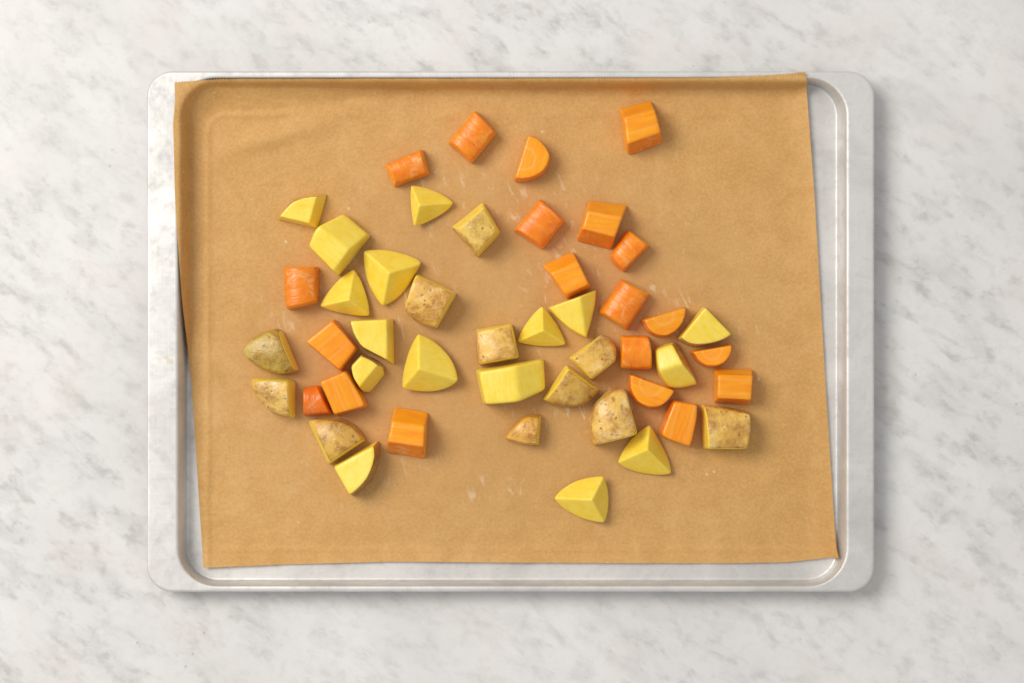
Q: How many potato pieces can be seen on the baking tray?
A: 27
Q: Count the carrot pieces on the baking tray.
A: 20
